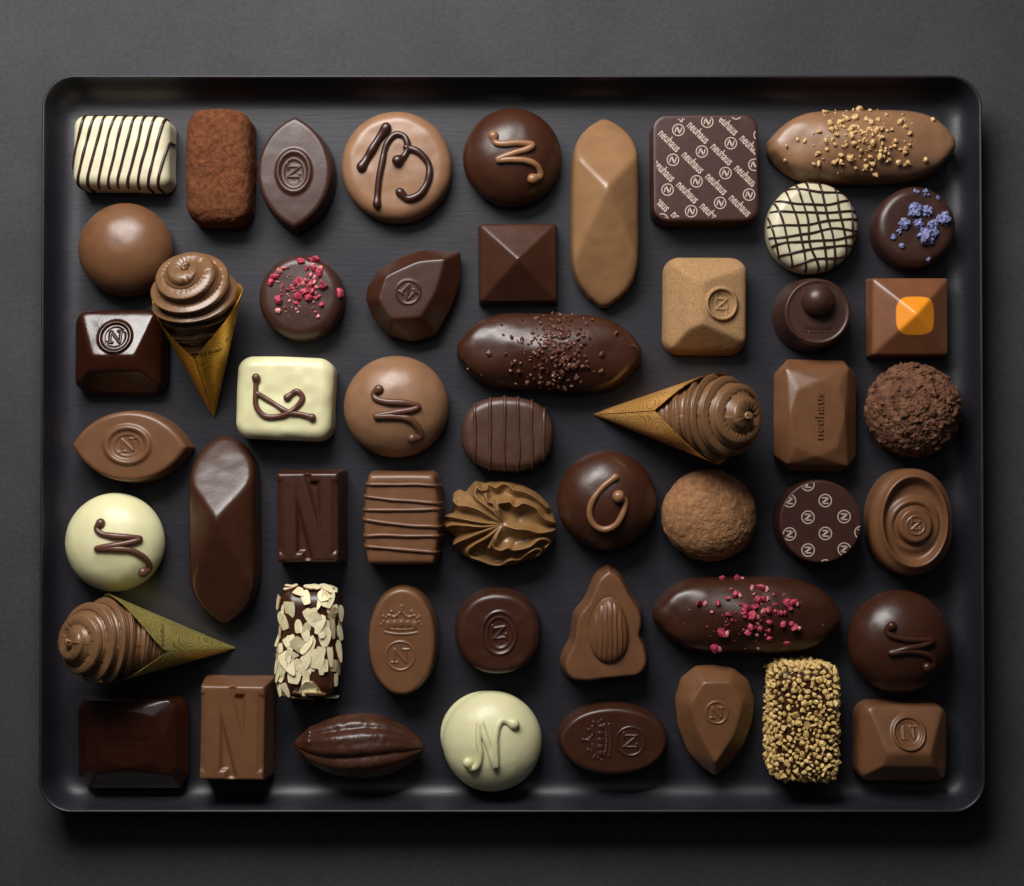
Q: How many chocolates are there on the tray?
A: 51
